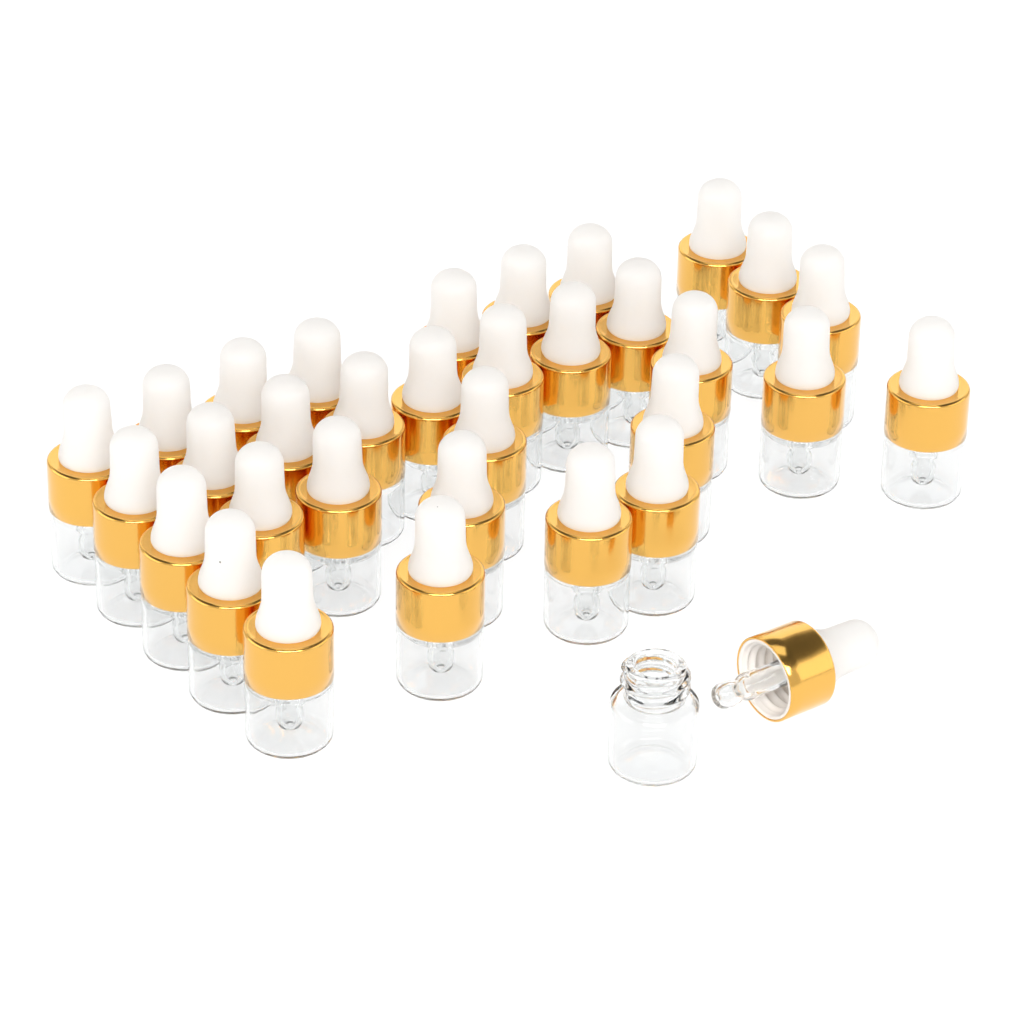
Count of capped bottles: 32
